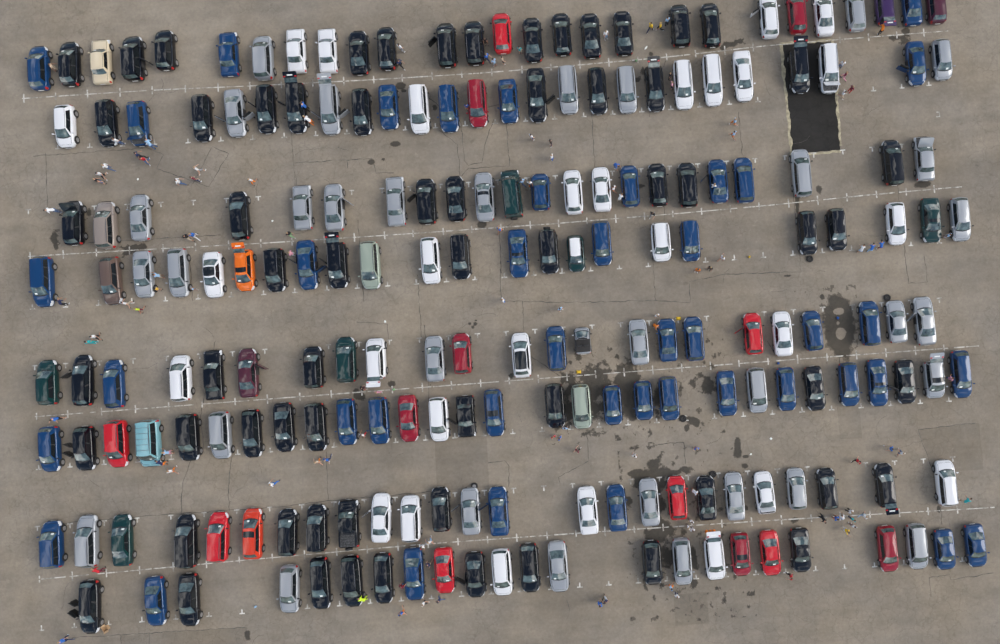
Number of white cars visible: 28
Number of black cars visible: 64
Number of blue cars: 42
